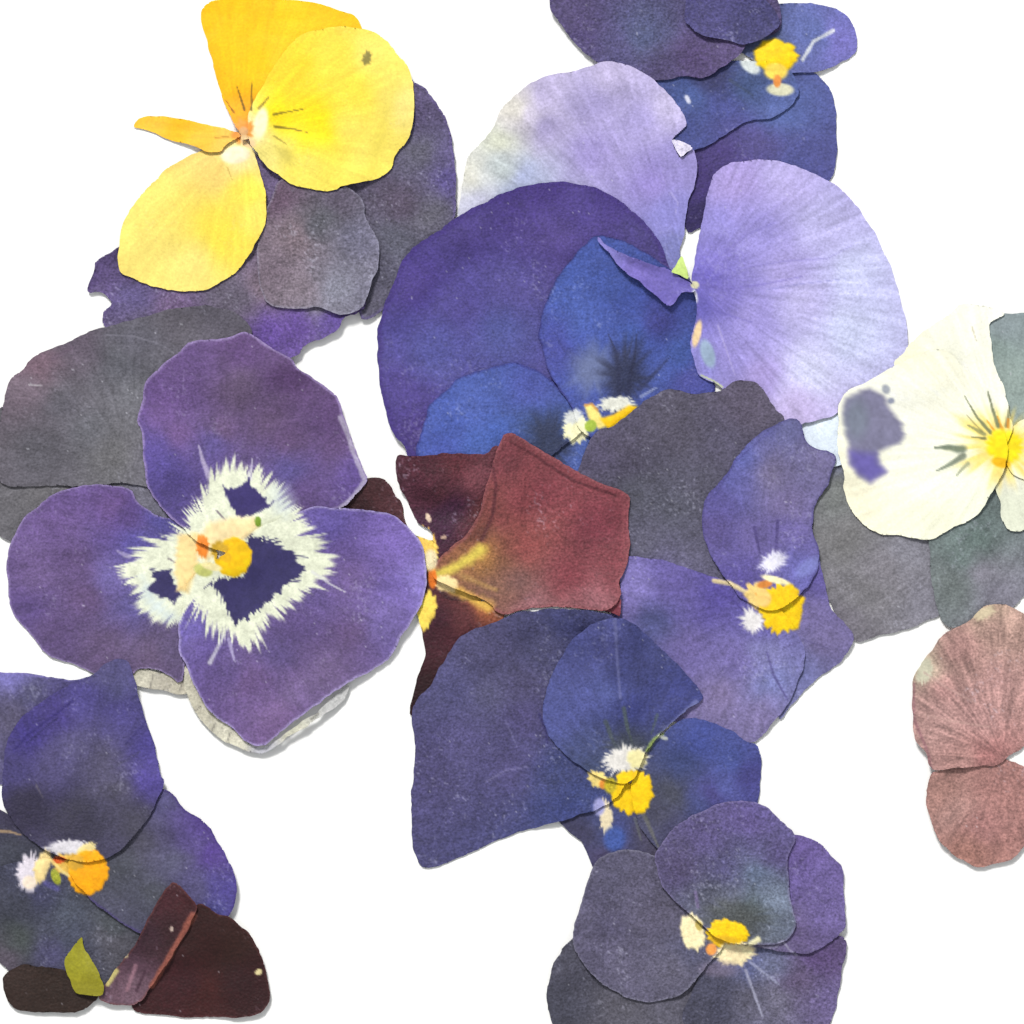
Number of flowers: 17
